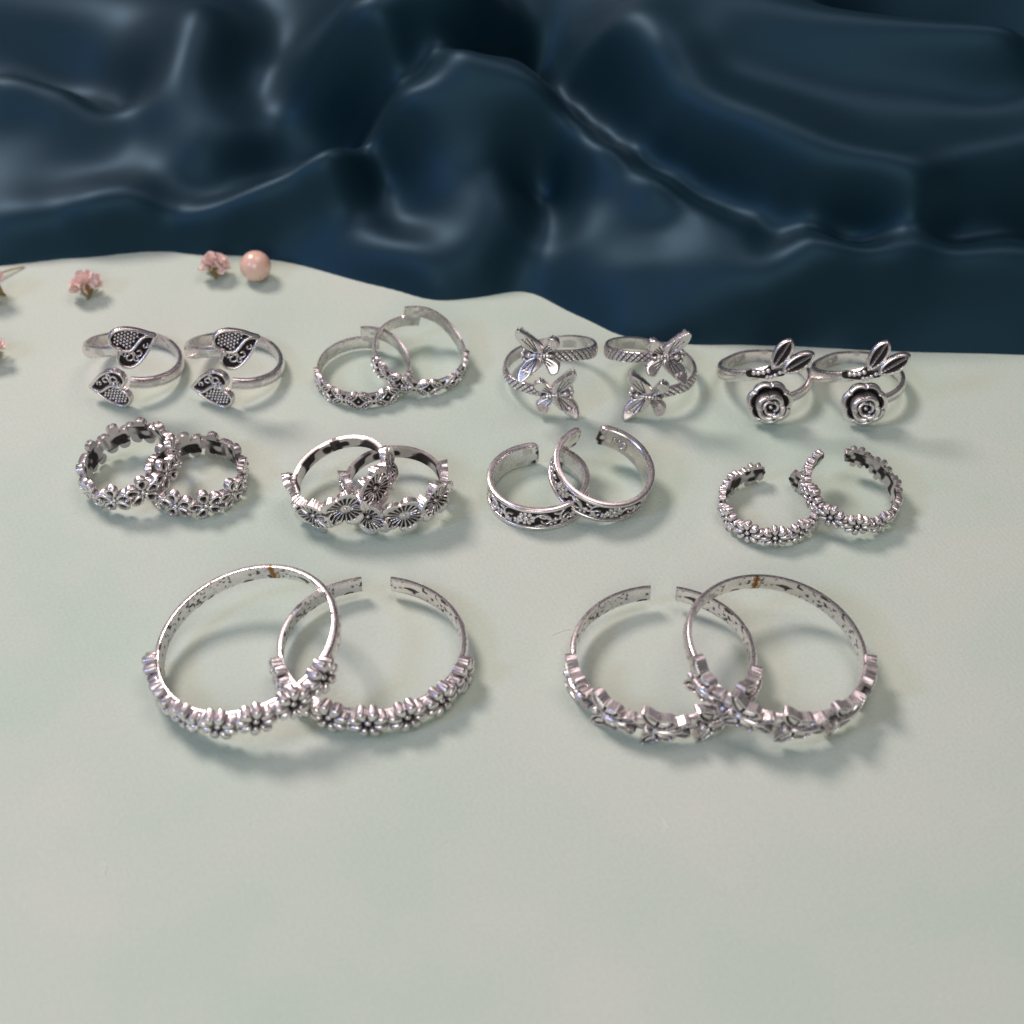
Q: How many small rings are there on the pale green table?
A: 16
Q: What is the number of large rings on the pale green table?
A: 4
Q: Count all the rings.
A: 20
